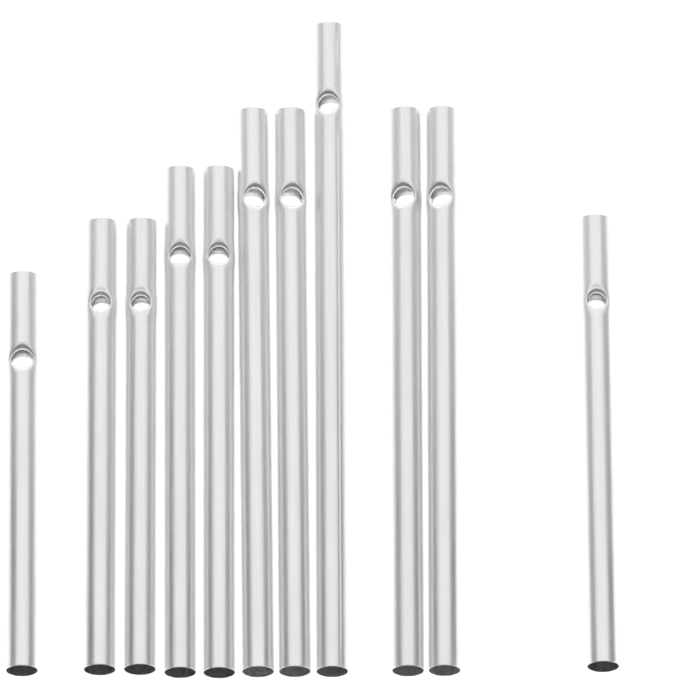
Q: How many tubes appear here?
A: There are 11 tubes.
